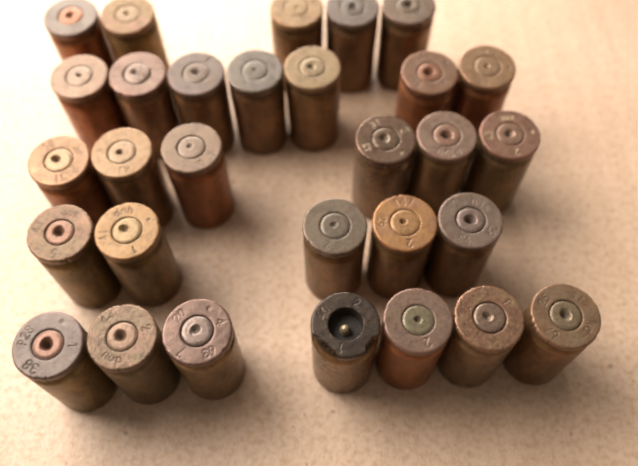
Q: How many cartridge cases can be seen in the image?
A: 30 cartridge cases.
